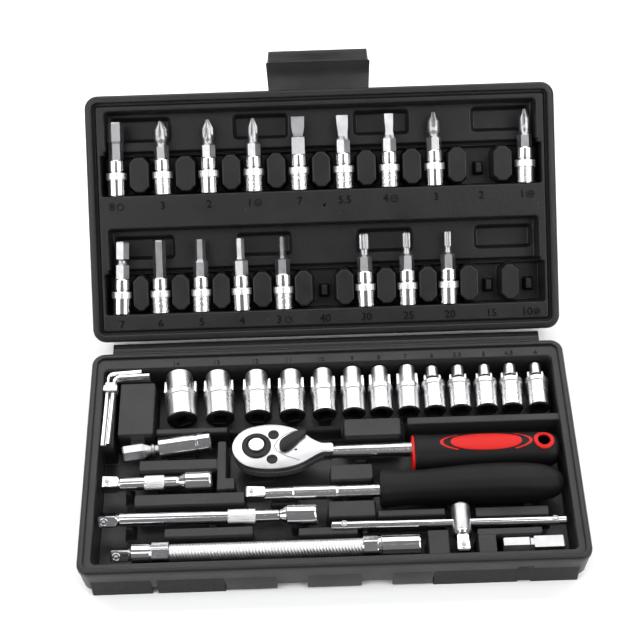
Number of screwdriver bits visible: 17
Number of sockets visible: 13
